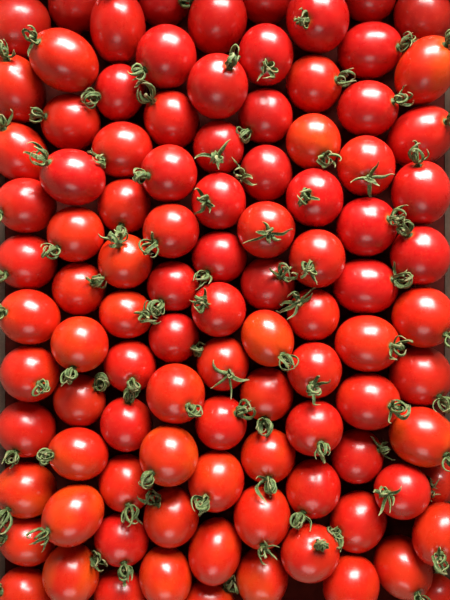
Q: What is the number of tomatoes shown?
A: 100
